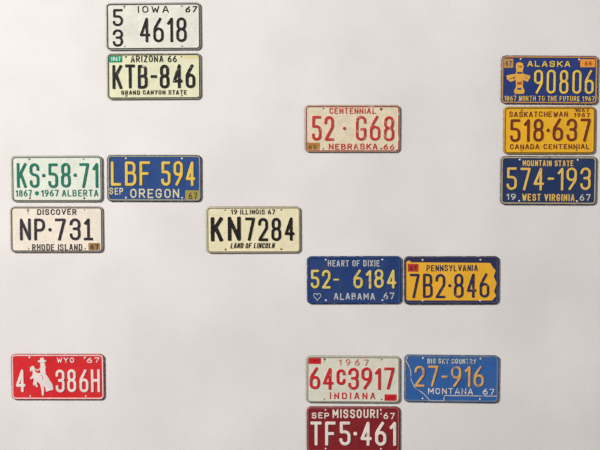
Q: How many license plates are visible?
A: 16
